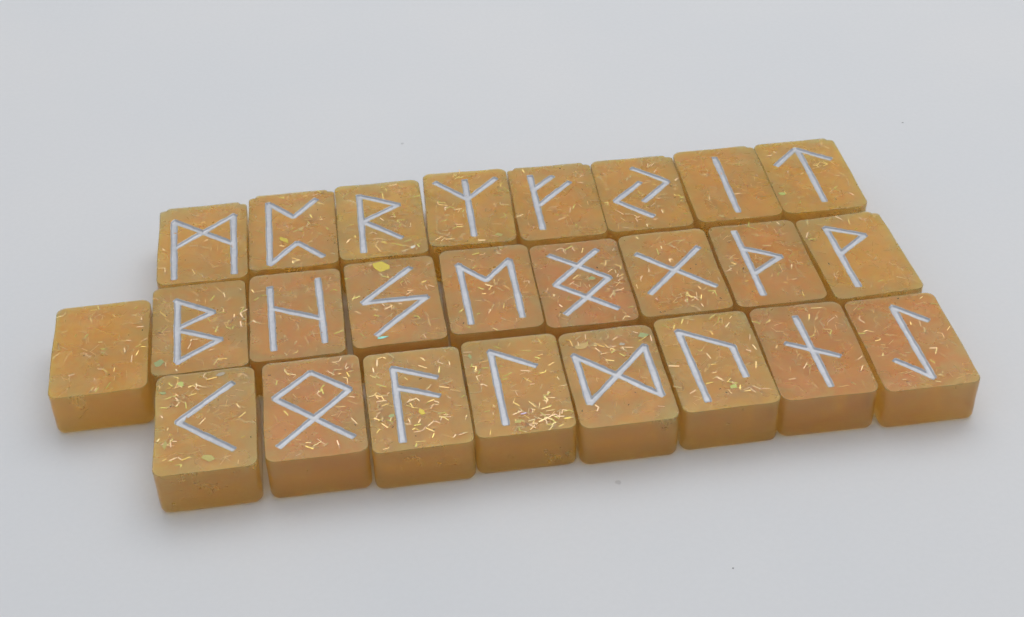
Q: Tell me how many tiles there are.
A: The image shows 25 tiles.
